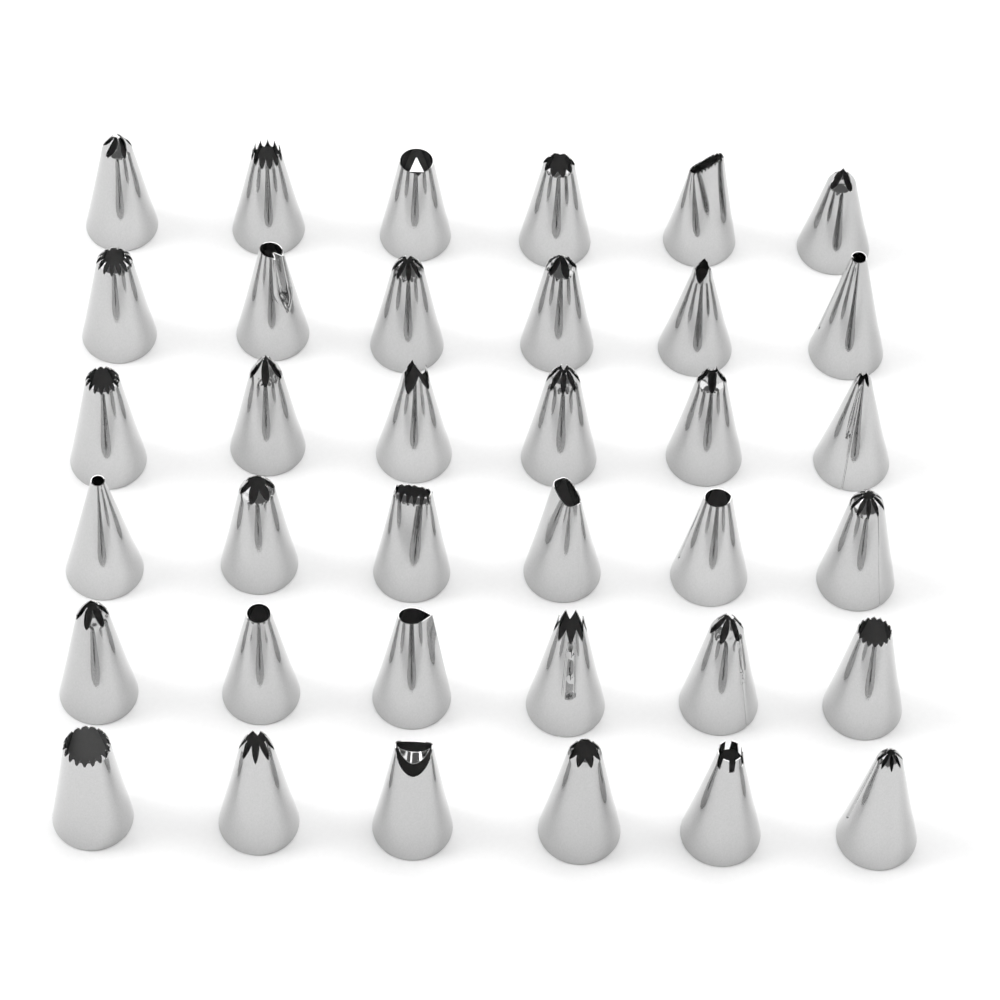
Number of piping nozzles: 36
